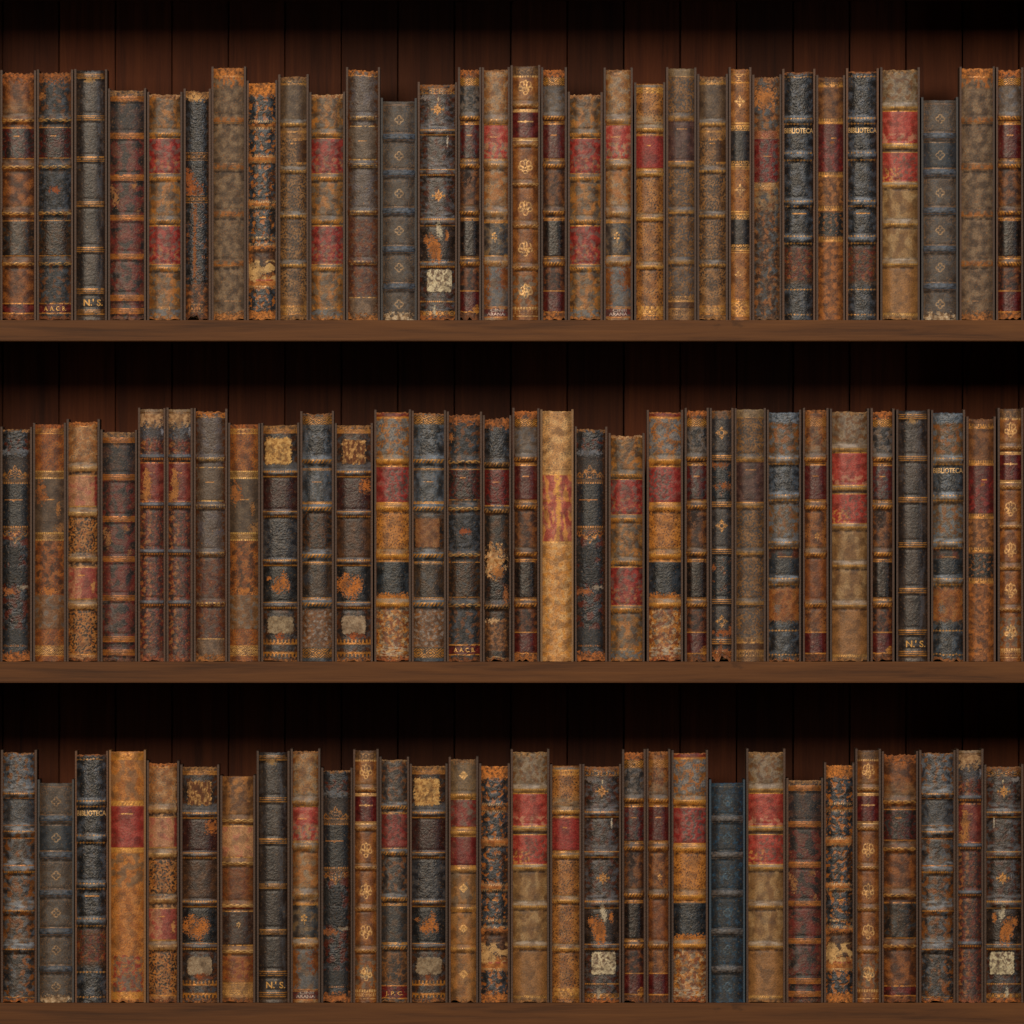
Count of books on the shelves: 92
